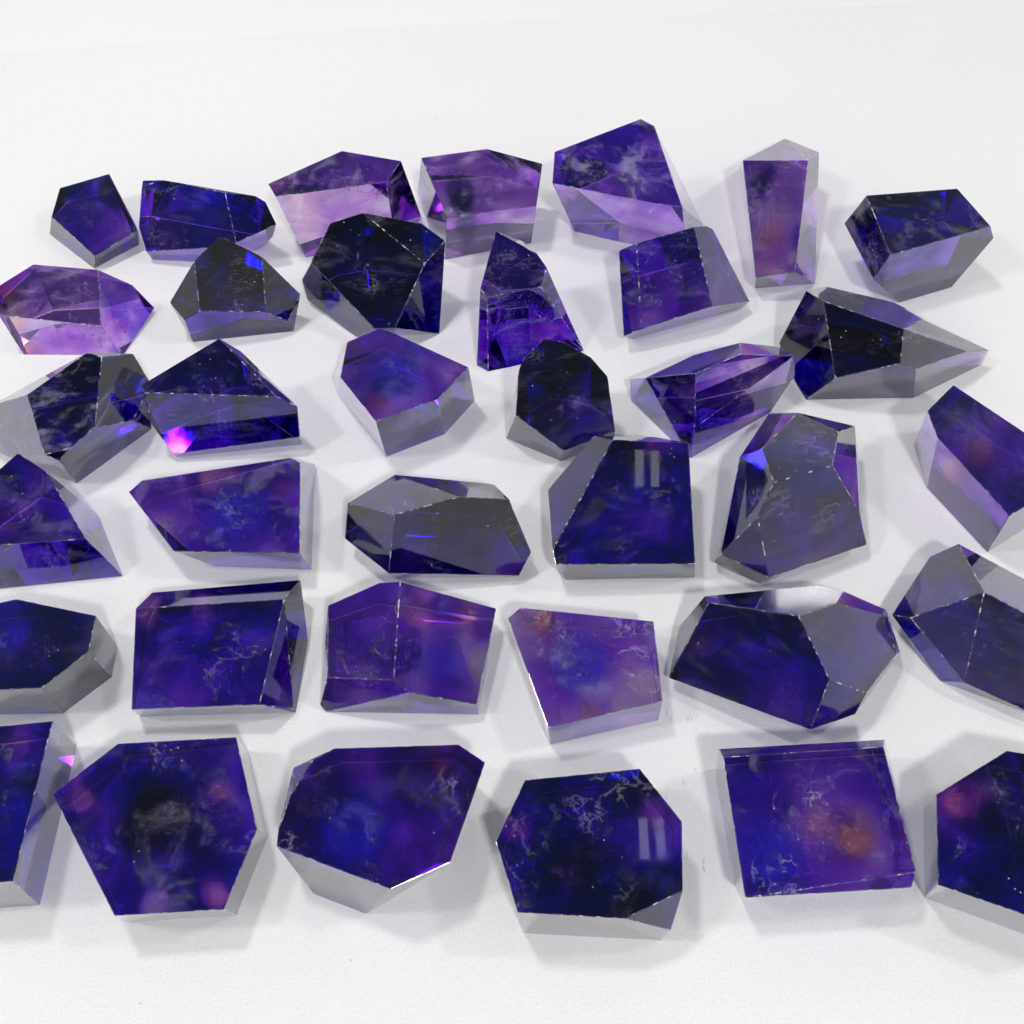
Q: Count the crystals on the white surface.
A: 36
